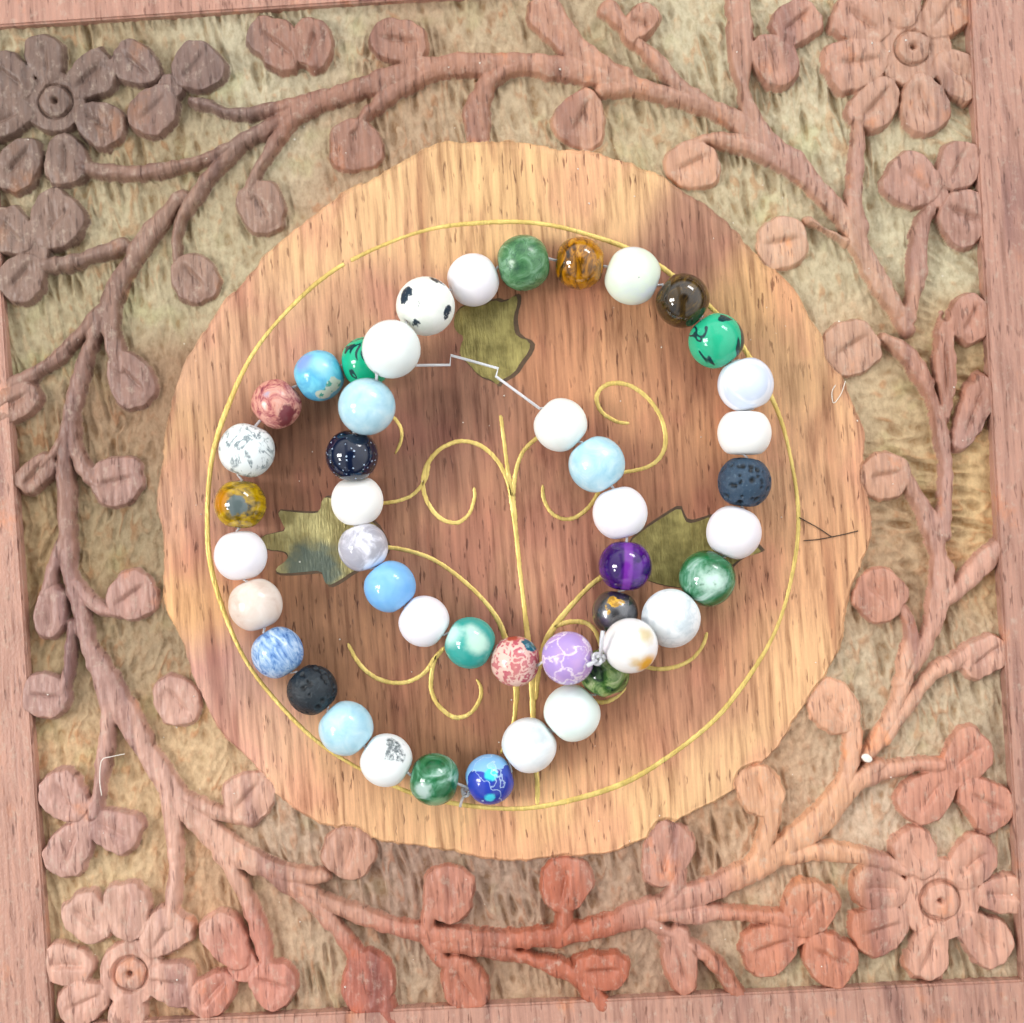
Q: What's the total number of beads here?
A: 45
